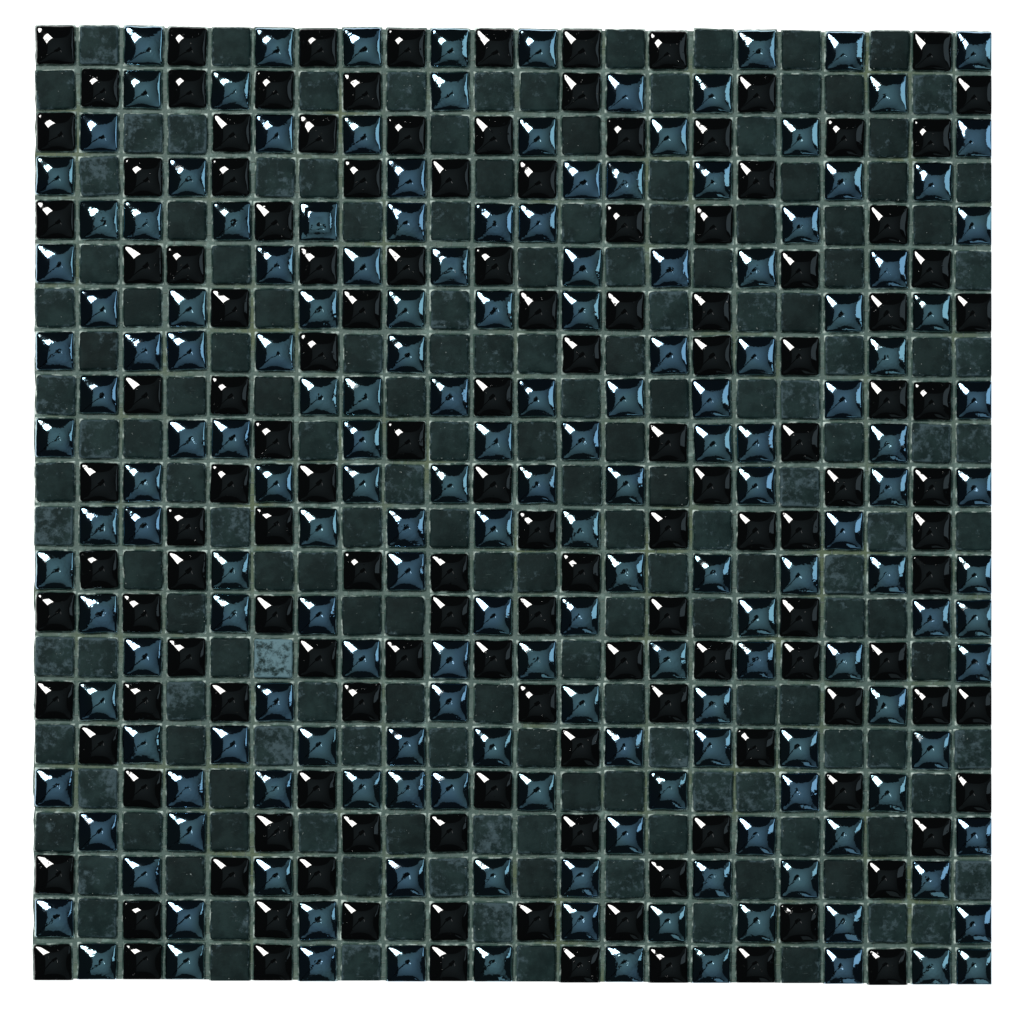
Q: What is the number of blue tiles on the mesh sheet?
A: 177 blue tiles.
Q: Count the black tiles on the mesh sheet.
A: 140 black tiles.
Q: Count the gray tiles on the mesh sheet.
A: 167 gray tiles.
